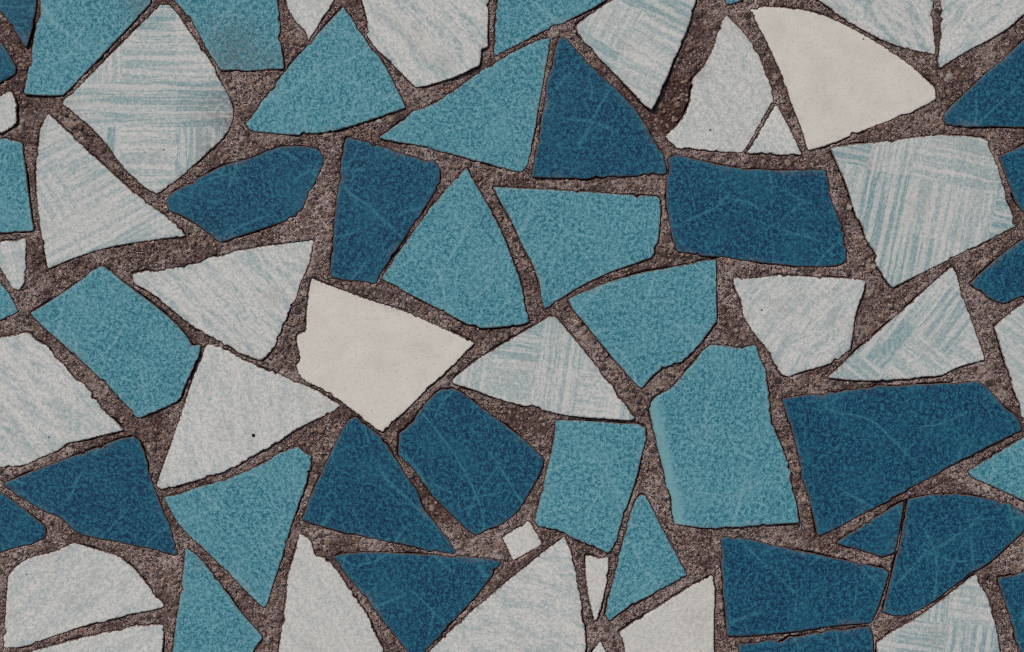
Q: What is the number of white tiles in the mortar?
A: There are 30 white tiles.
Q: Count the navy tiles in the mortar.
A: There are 20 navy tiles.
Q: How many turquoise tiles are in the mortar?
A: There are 18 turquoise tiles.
